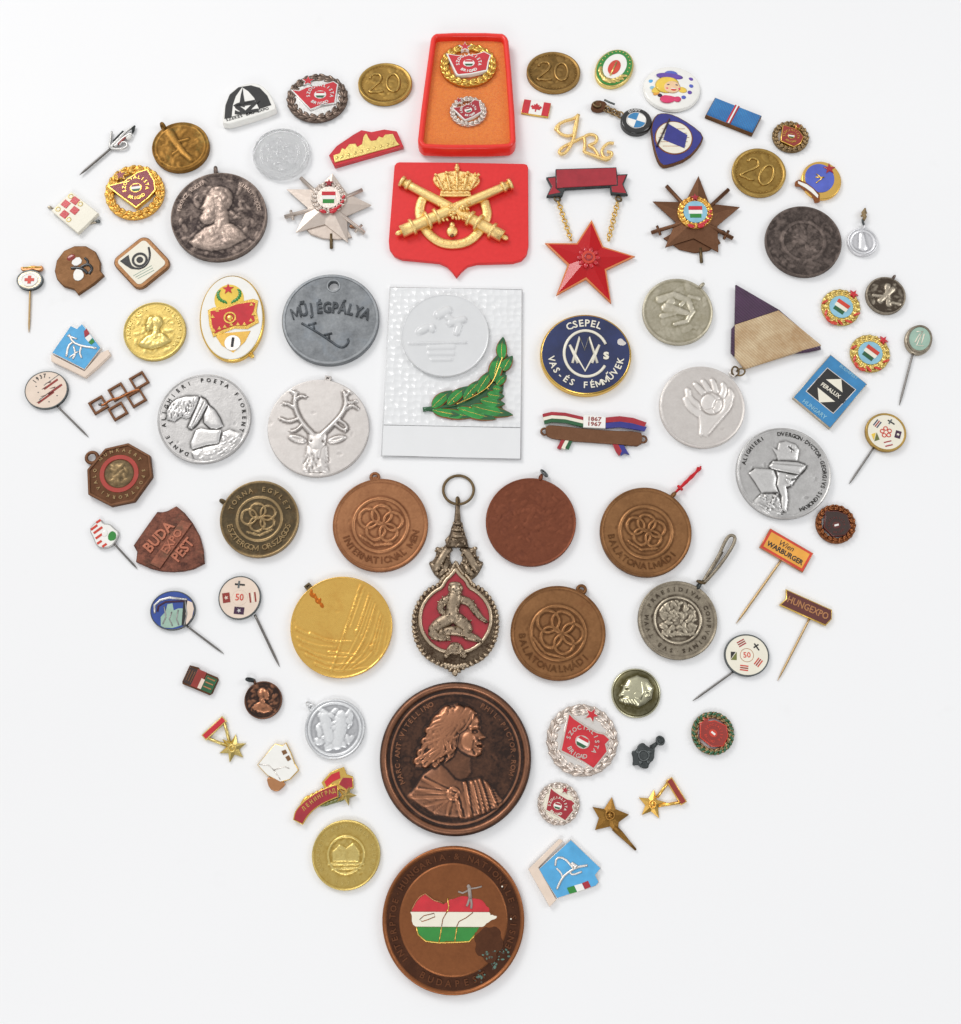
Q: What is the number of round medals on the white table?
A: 29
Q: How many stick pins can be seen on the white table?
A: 11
